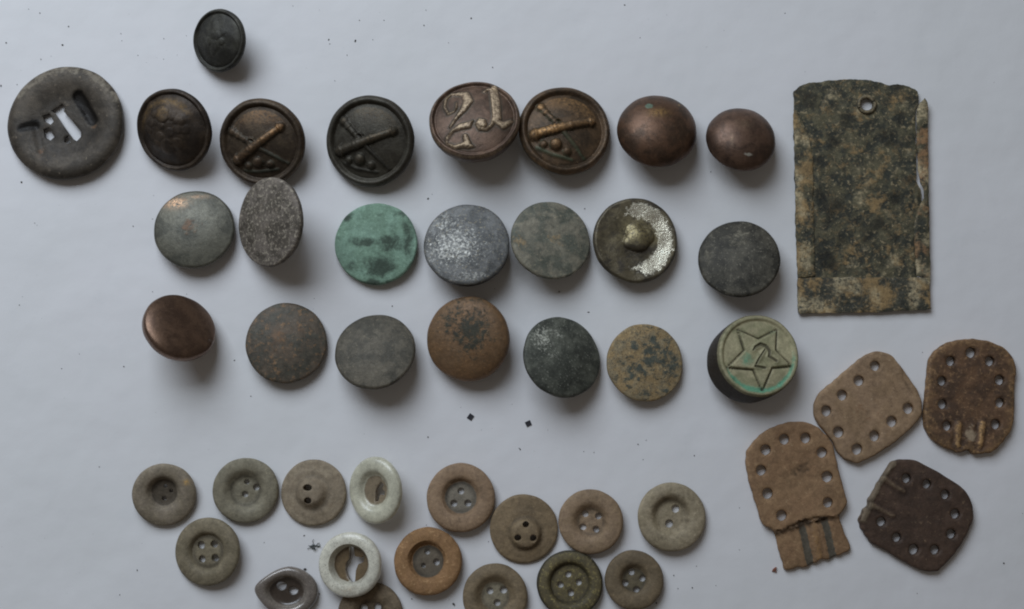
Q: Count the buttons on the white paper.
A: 39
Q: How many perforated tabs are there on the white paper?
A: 4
